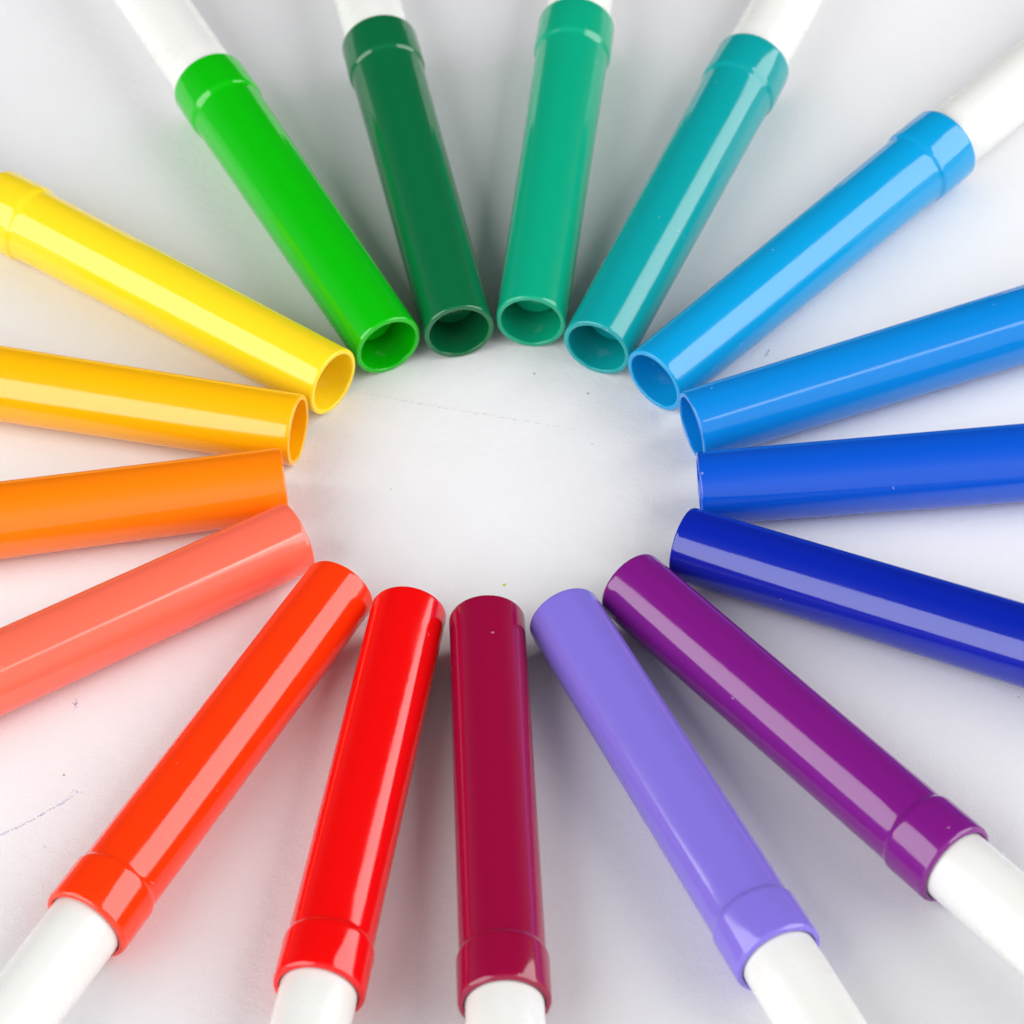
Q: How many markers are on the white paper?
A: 17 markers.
